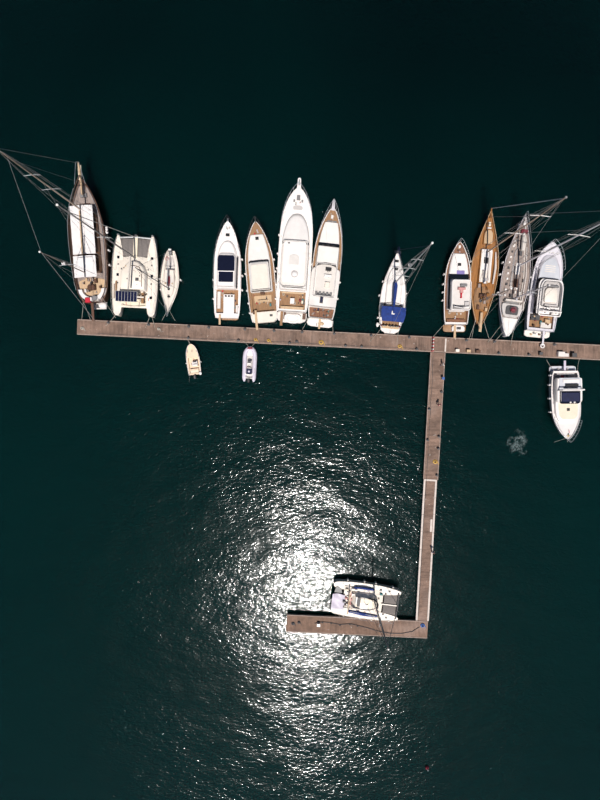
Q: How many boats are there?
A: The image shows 16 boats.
